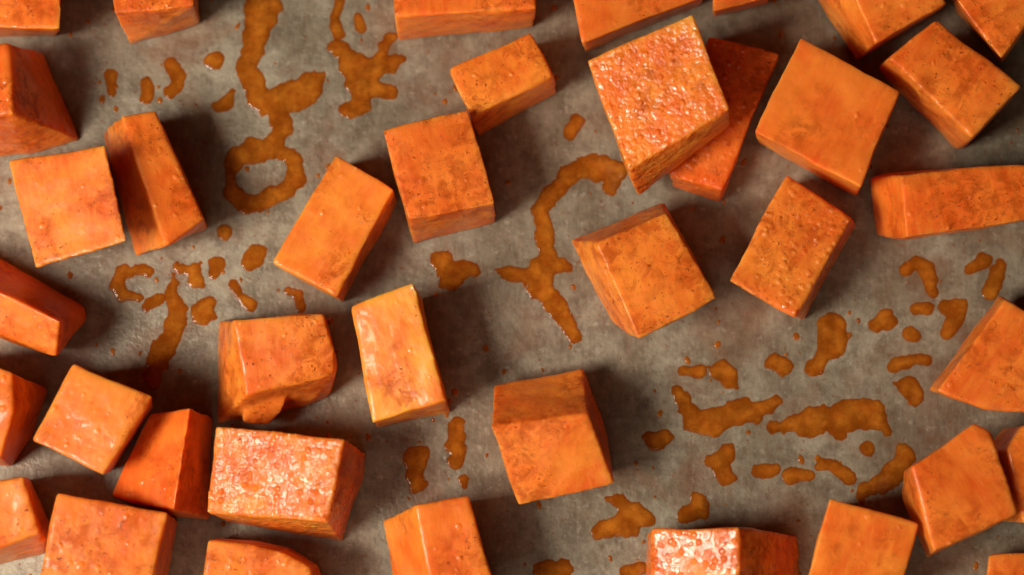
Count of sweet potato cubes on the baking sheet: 38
